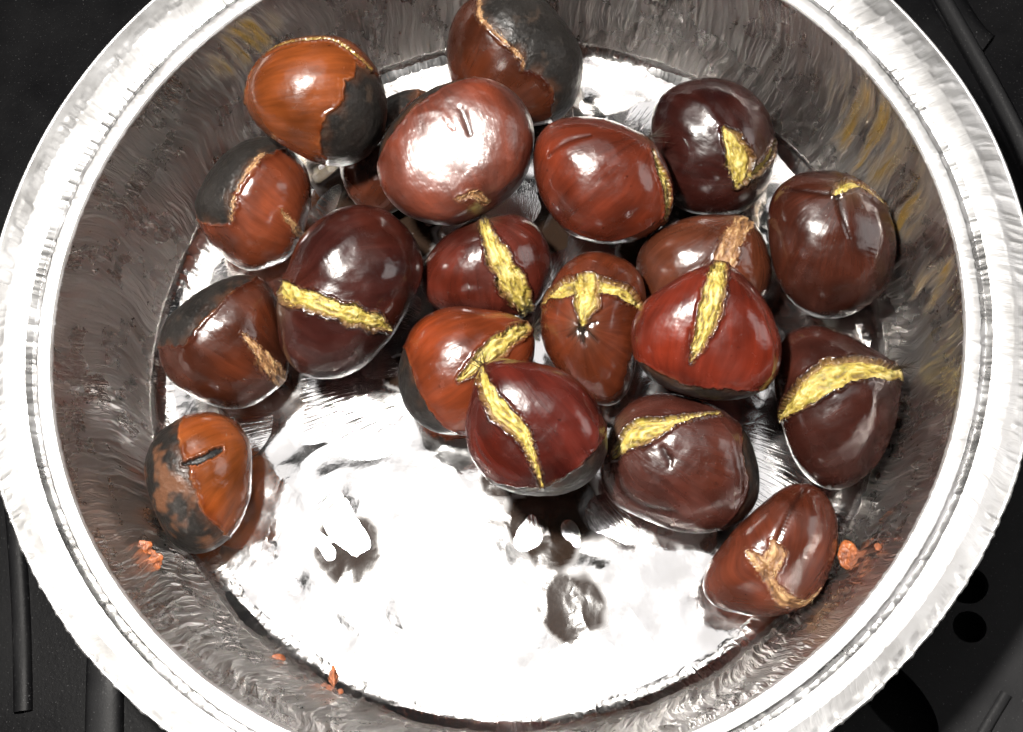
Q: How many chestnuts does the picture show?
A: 20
